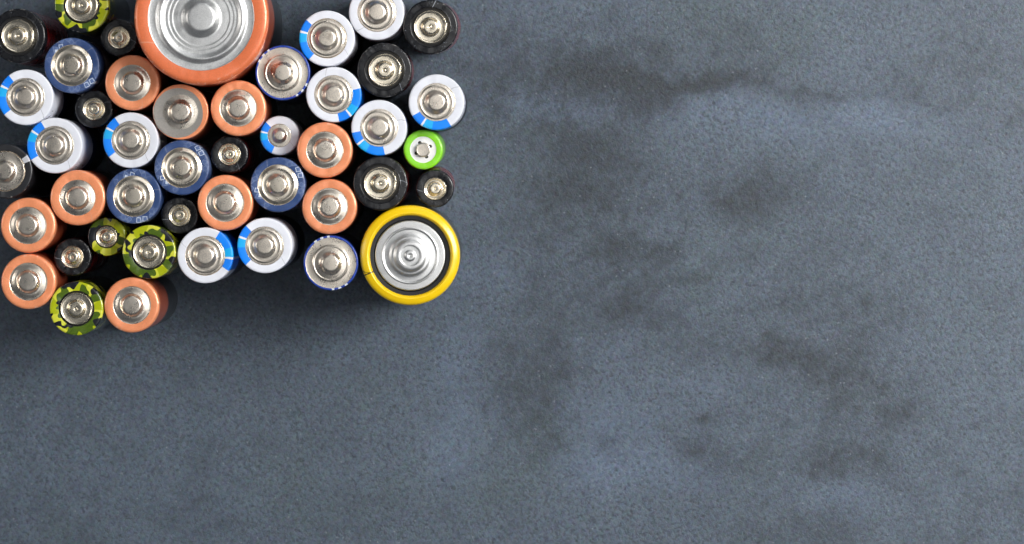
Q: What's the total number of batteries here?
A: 45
